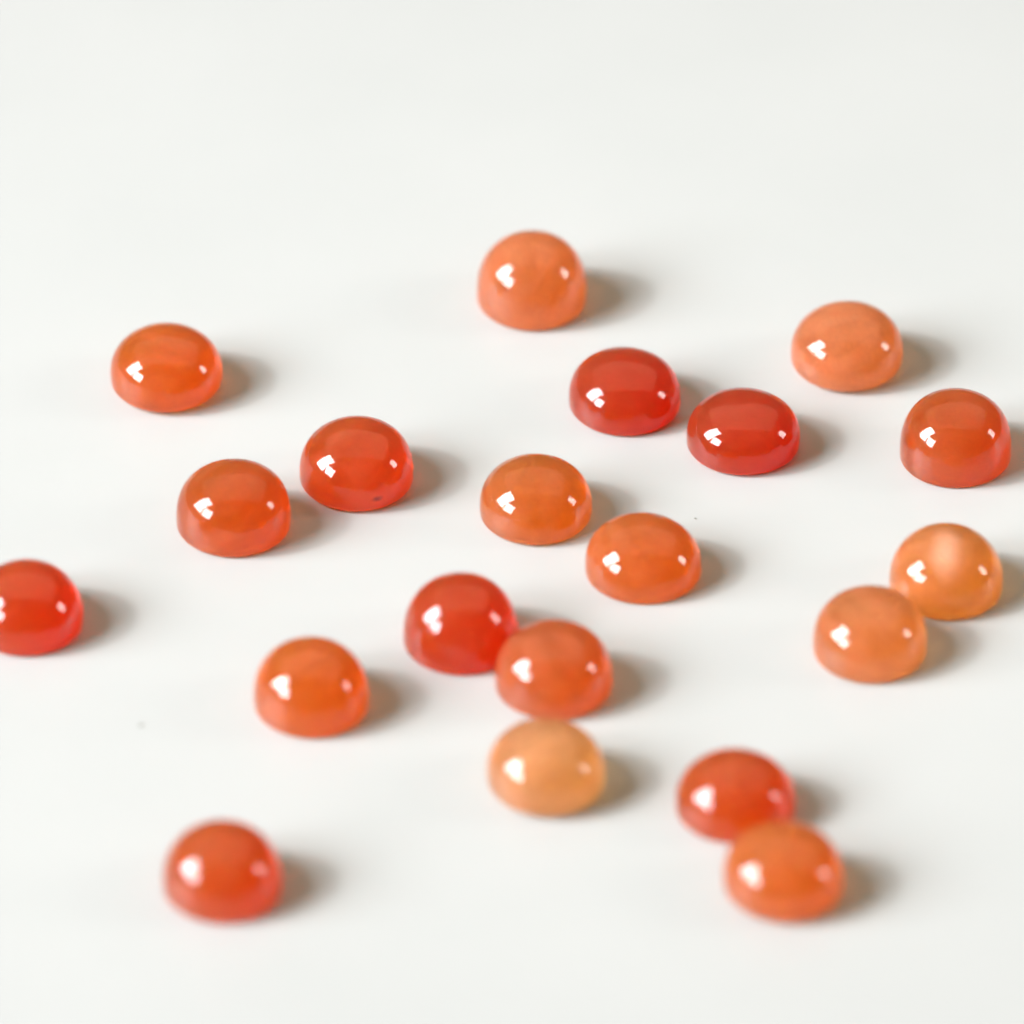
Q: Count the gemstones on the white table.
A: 20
